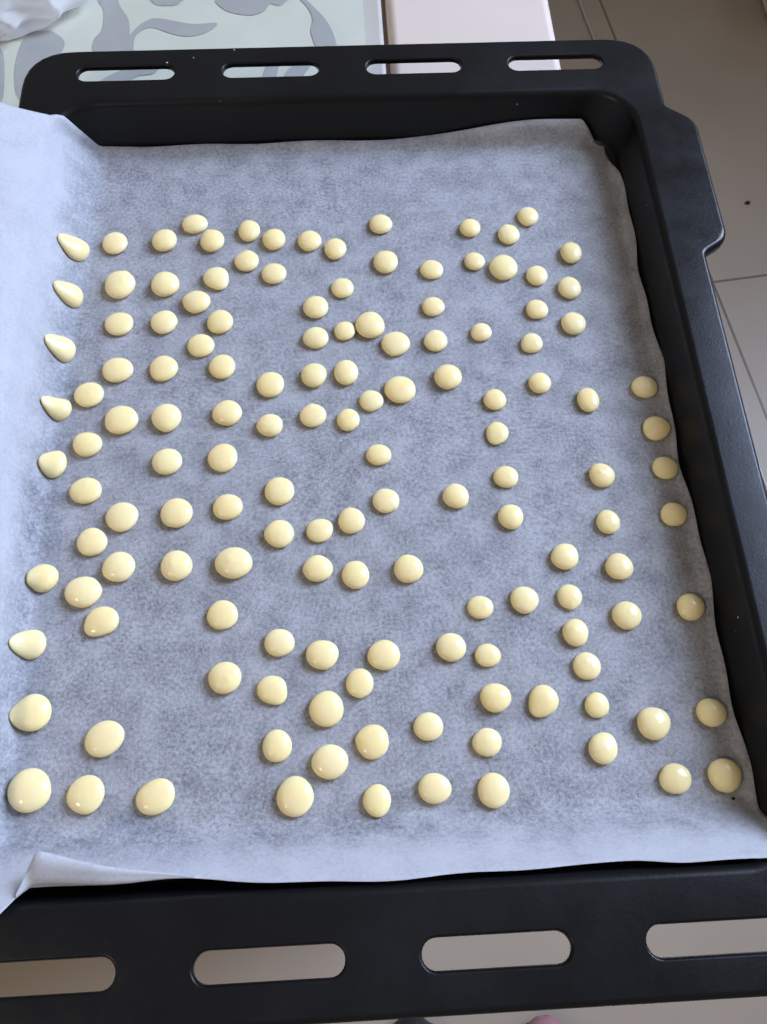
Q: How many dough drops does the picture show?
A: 140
